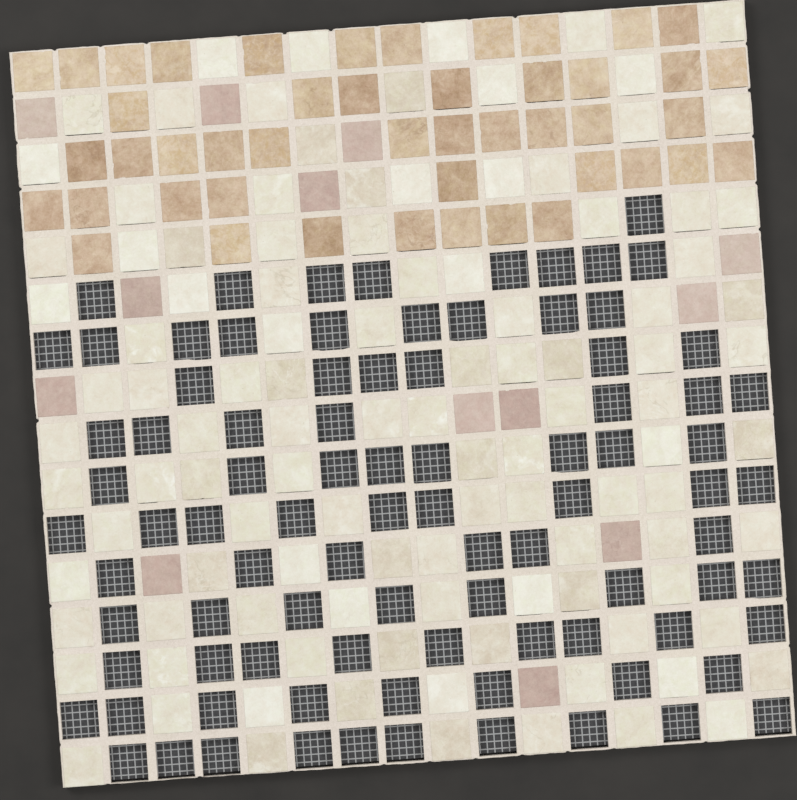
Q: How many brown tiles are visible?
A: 46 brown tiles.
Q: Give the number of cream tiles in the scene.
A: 108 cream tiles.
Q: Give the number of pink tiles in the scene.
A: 13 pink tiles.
